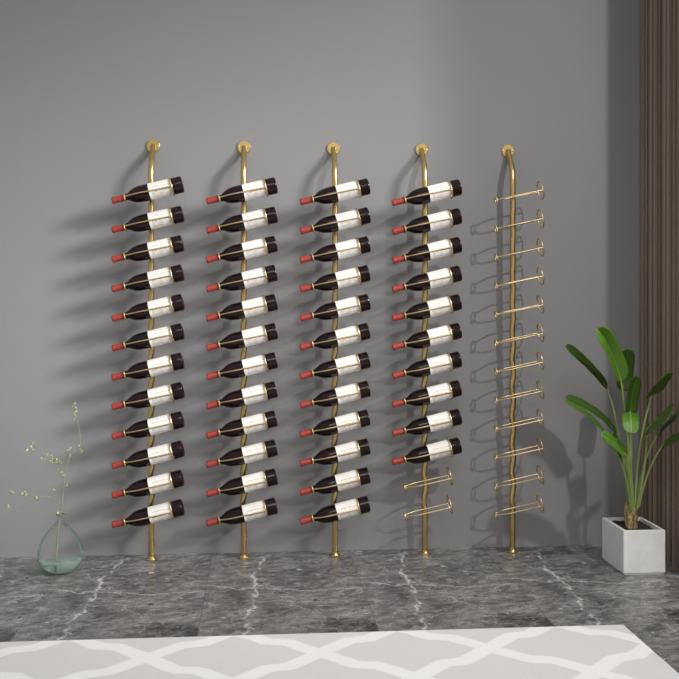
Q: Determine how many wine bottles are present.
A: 46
